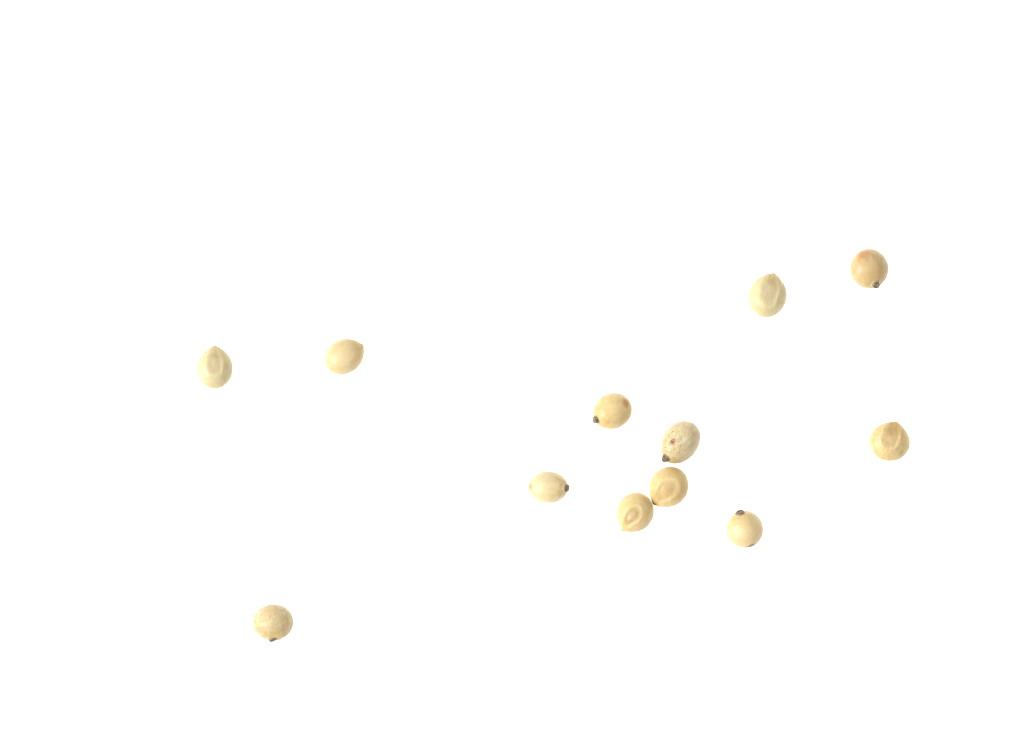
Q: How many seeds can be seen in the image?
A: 12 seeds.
